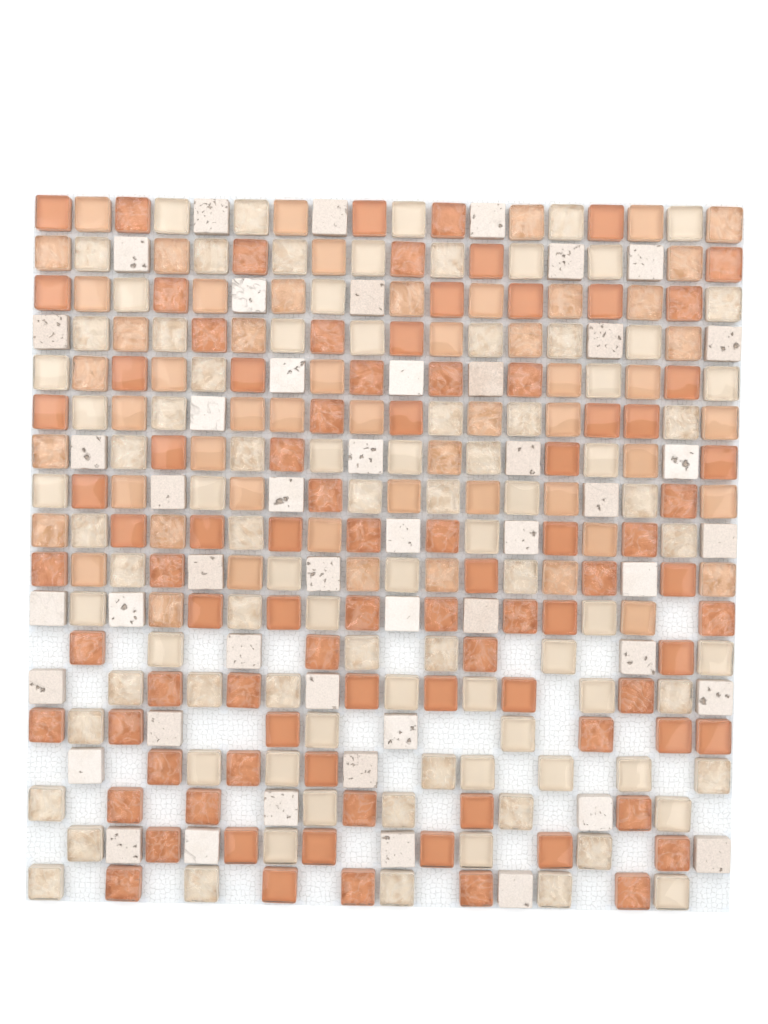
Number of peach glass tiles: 55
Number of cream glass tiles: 91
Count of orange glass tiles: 90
